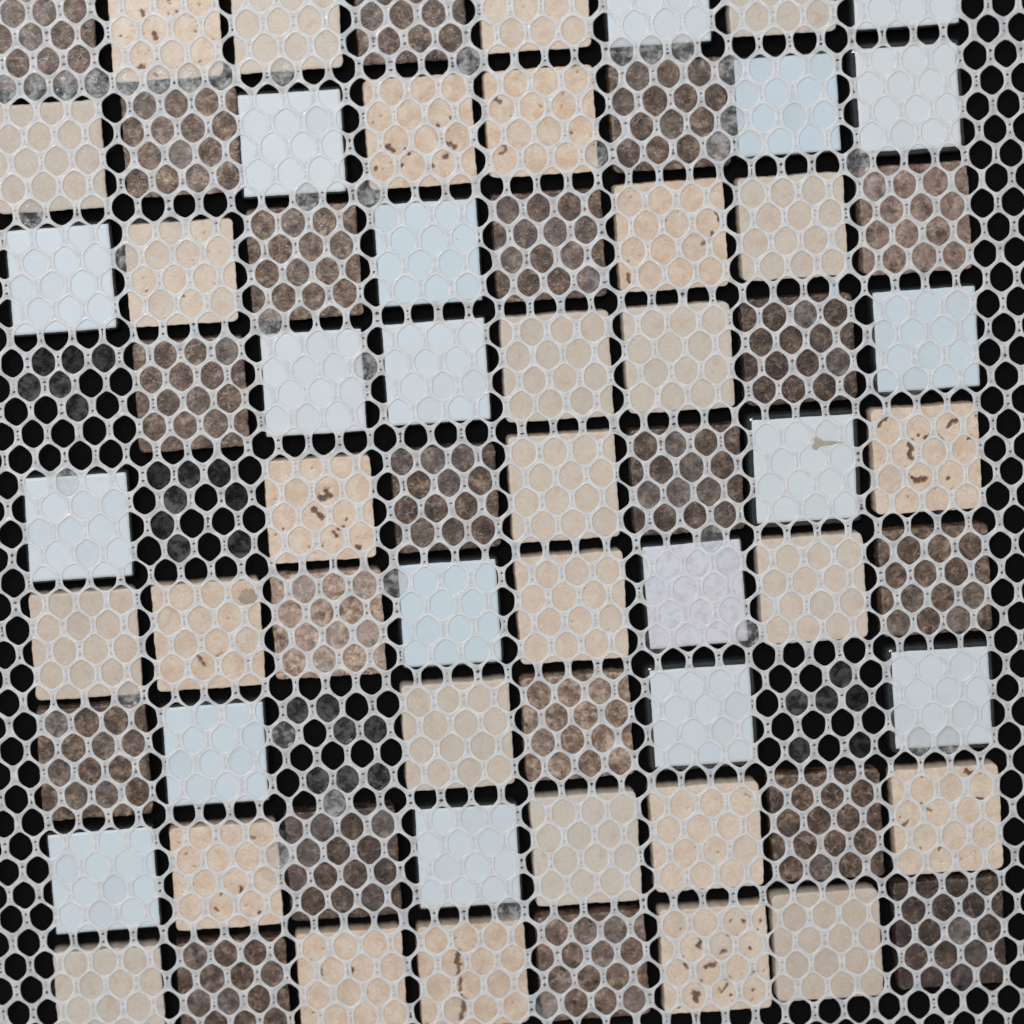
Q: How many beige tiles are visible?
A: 29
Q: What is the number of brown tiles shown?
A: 20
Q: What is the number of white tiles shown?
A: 19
